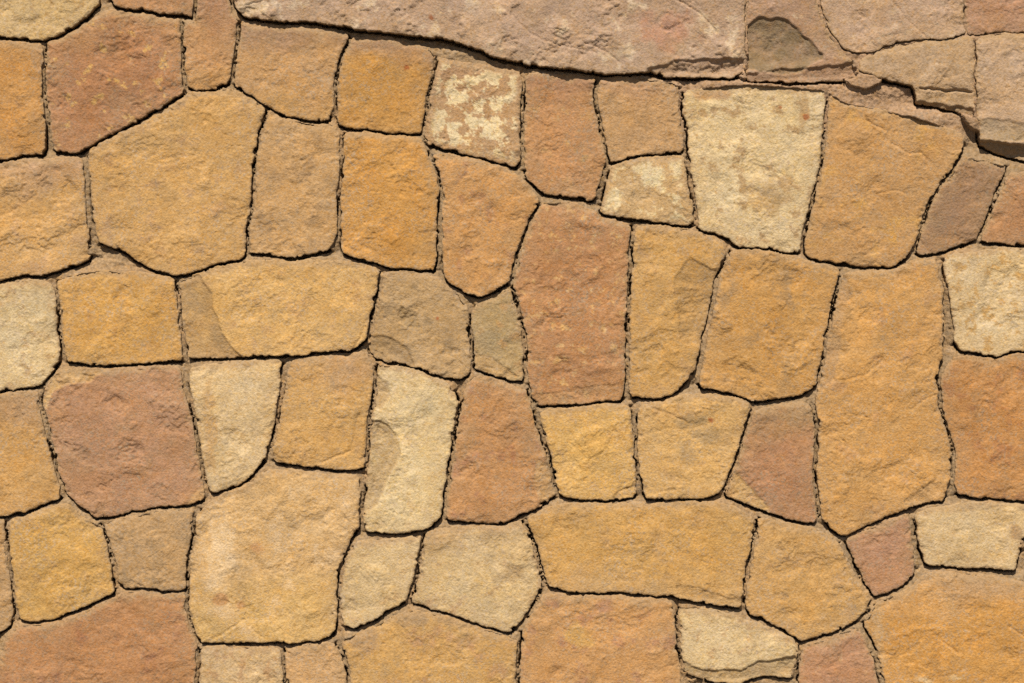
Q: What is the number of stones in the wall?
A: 64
